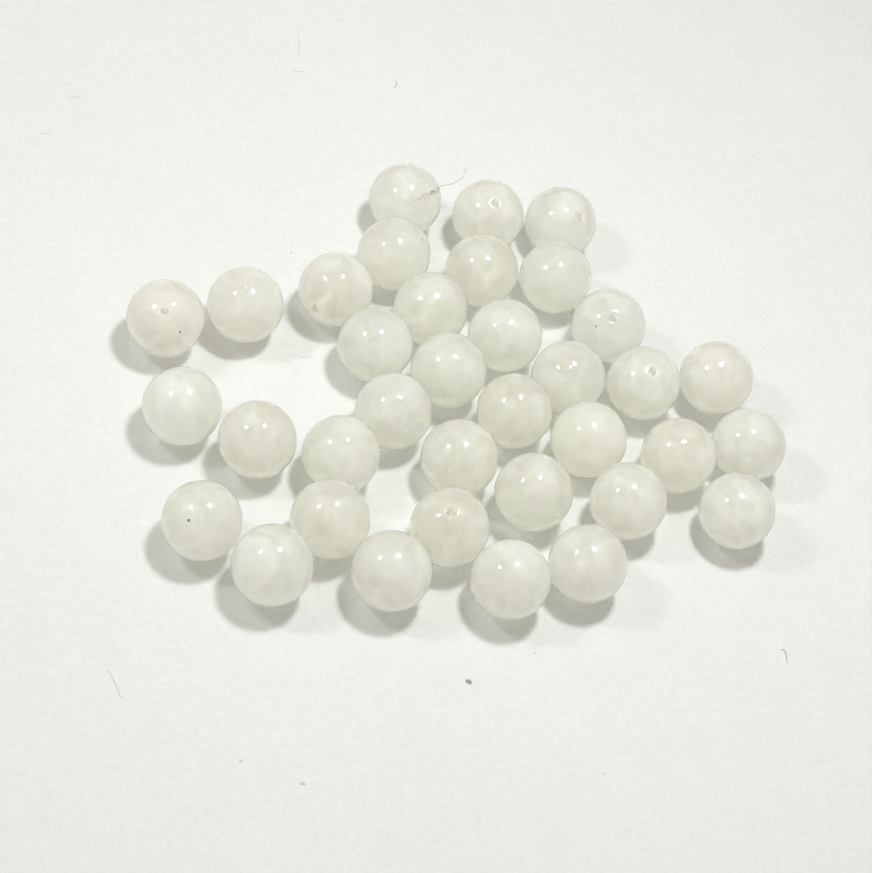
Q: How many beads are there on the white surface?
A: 36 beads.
